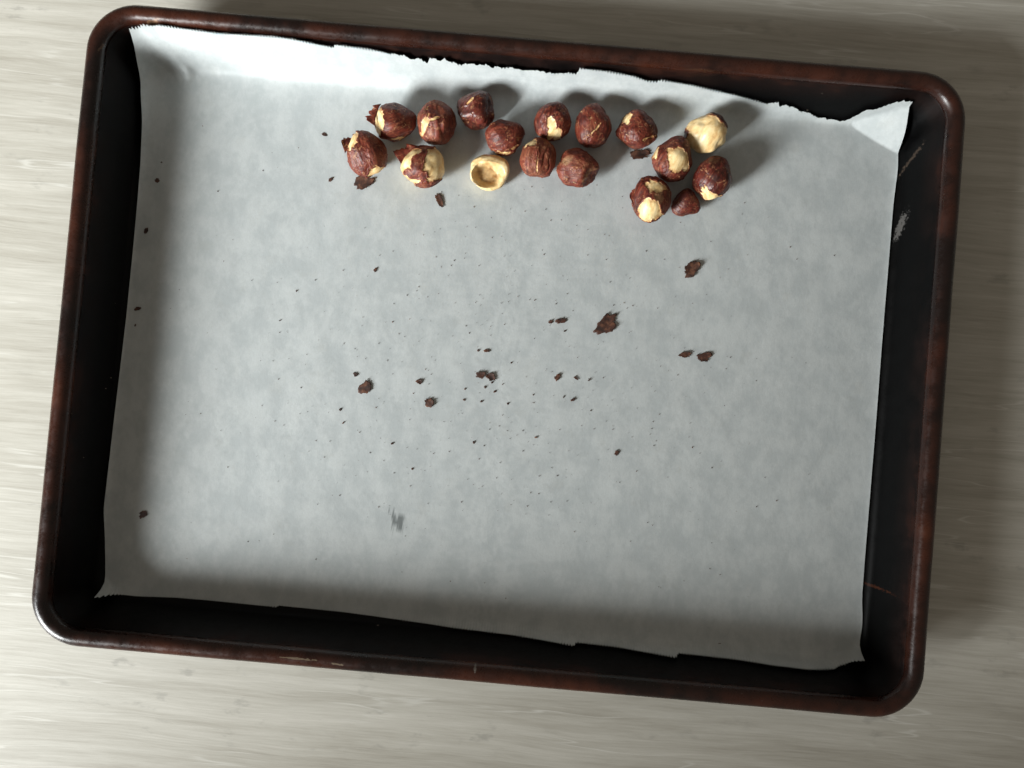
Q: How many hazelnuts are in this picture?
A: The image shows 17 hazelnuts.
